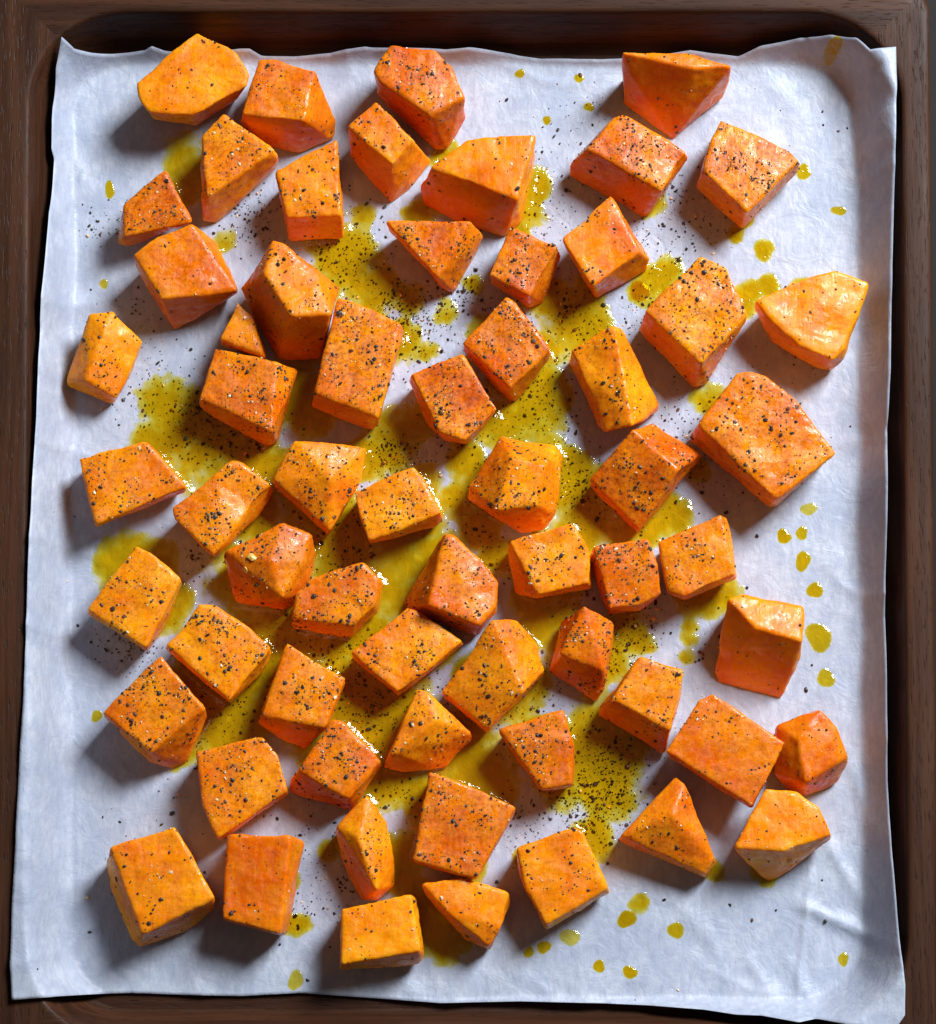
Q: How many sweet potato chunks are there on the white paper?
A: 62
